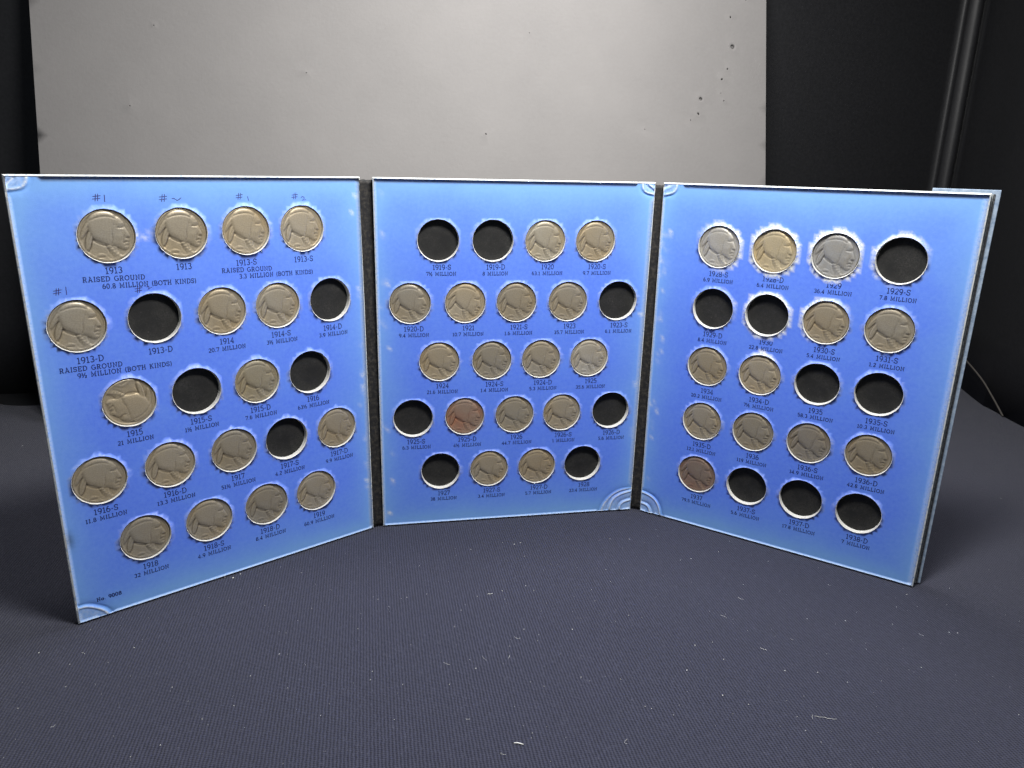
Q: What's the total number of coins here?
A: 44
